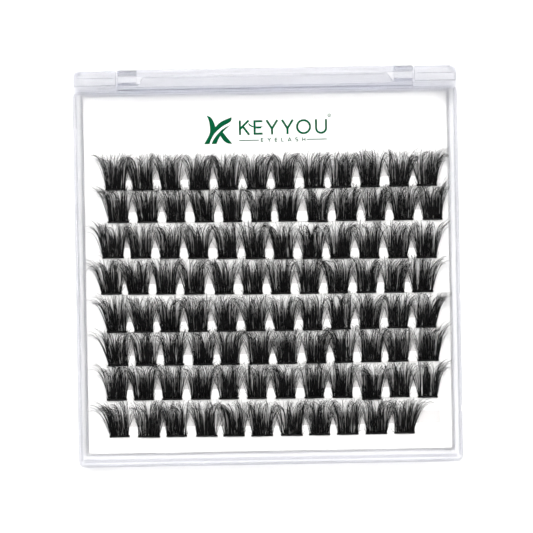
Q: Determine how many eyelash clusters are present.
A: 95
